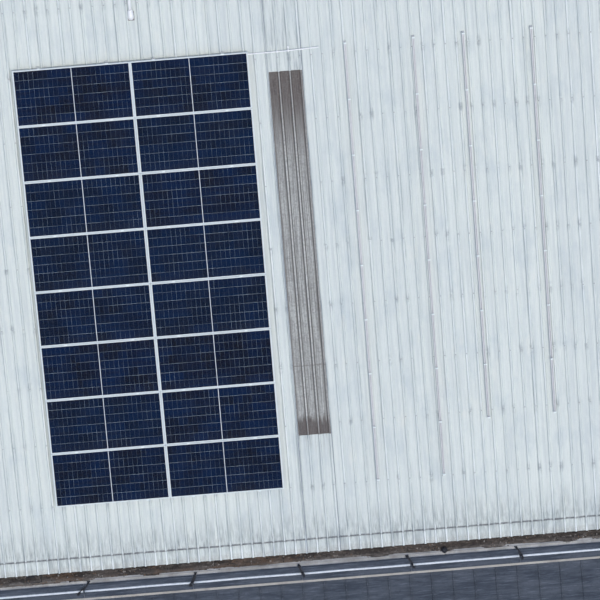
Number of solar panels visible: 16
